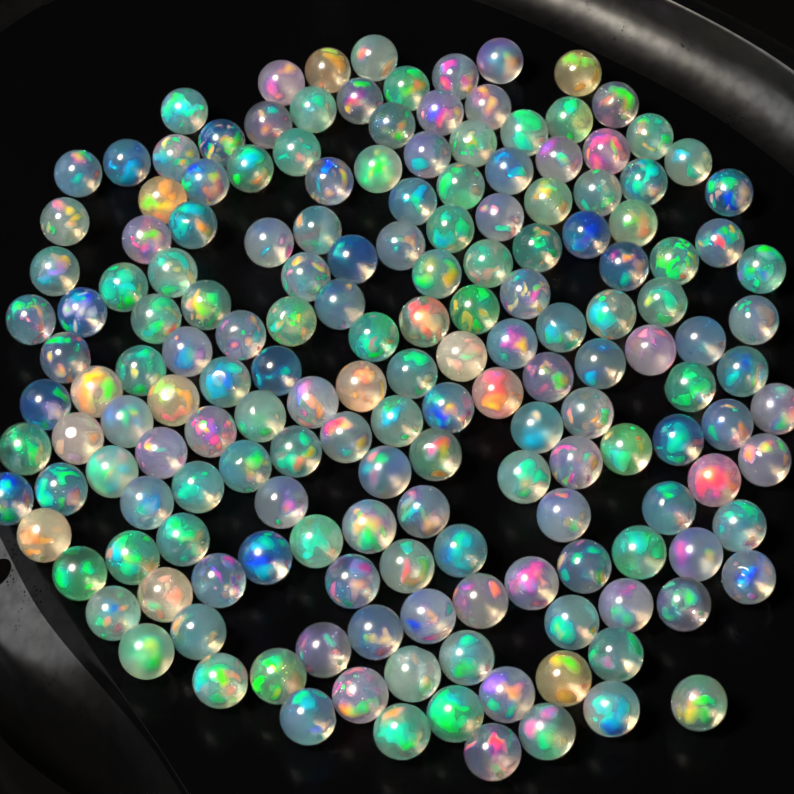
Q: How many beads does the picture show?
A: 172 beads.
